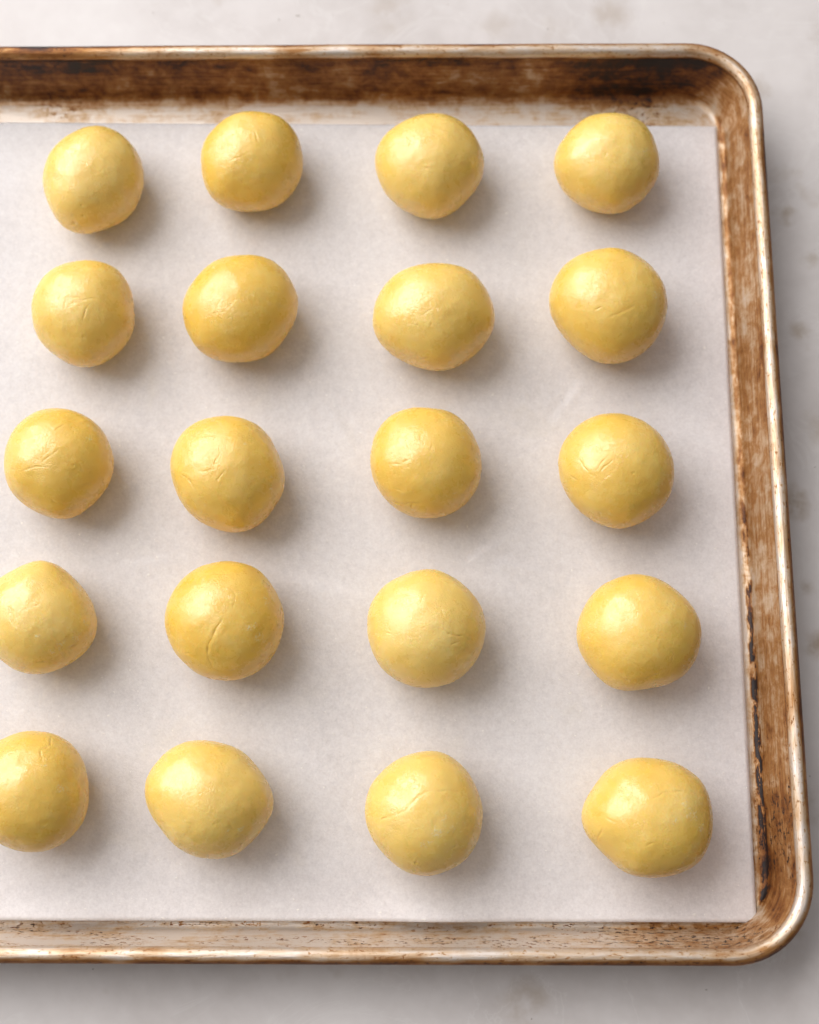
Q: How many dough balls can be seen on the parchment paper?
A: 20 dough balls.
